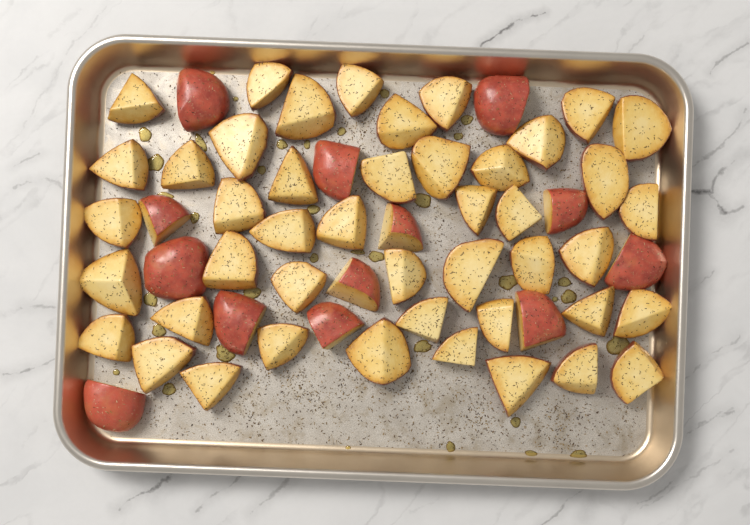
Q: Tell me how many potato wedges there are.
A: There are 58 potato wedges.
